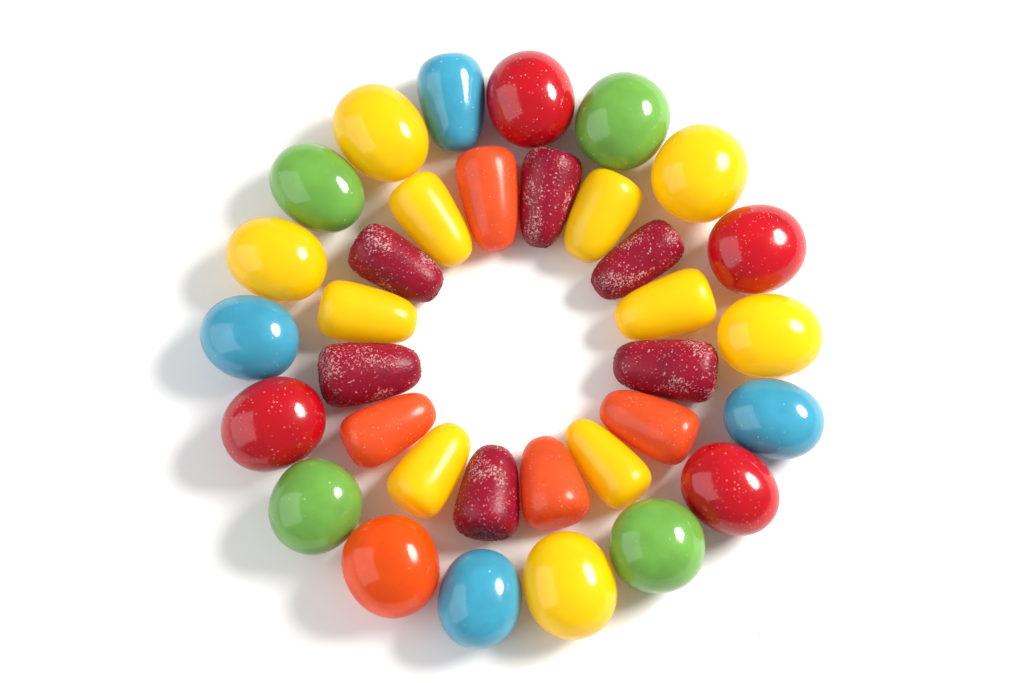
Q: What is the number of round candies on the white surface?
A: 17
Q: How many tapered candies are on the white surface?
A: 17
